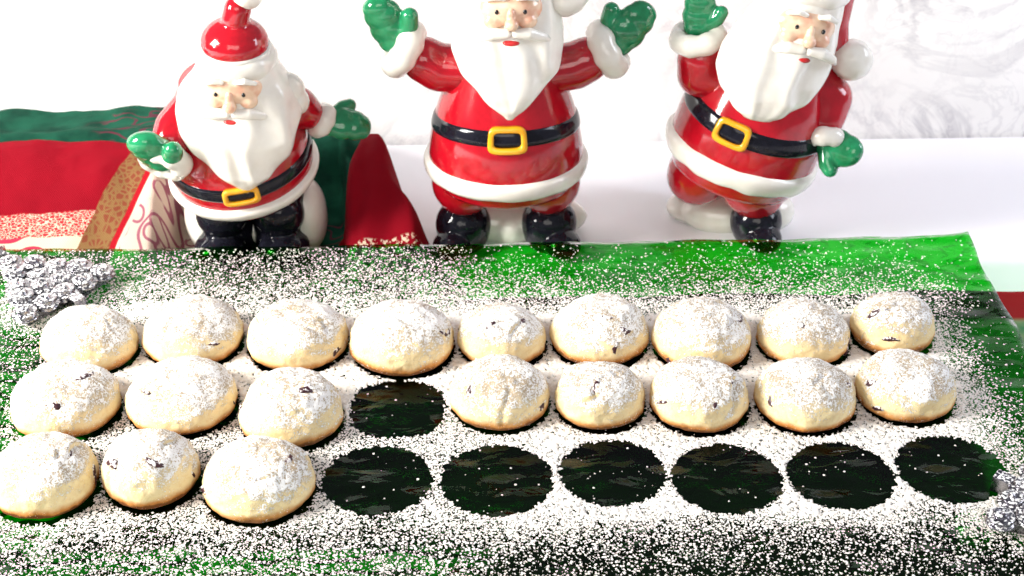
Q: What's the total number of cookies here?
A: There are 20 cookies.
